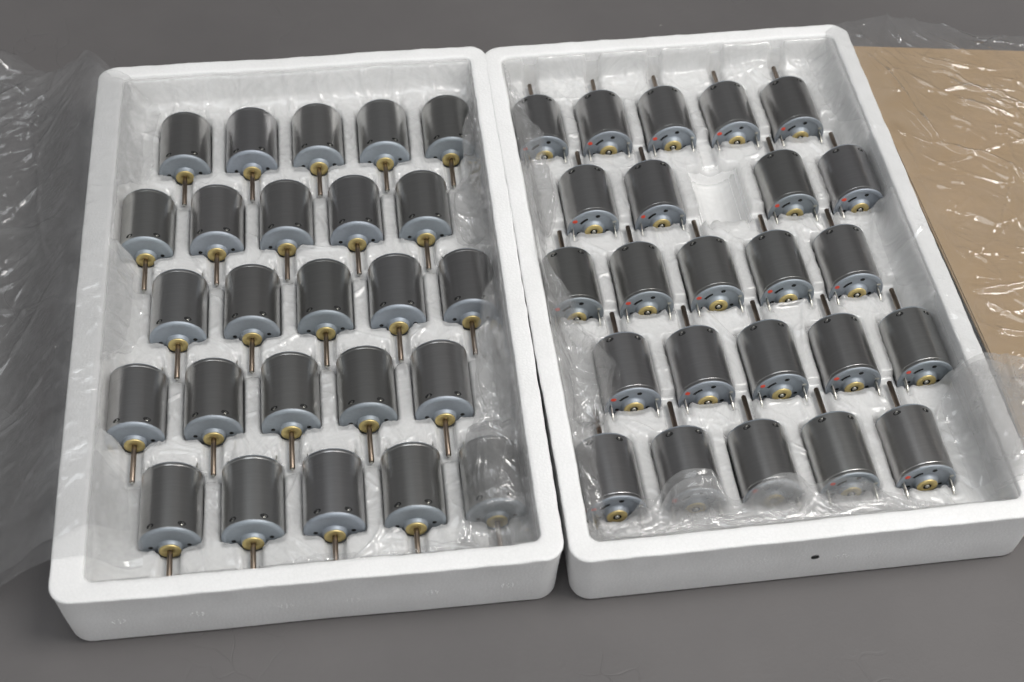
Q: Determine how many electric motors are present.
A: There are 49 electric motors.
